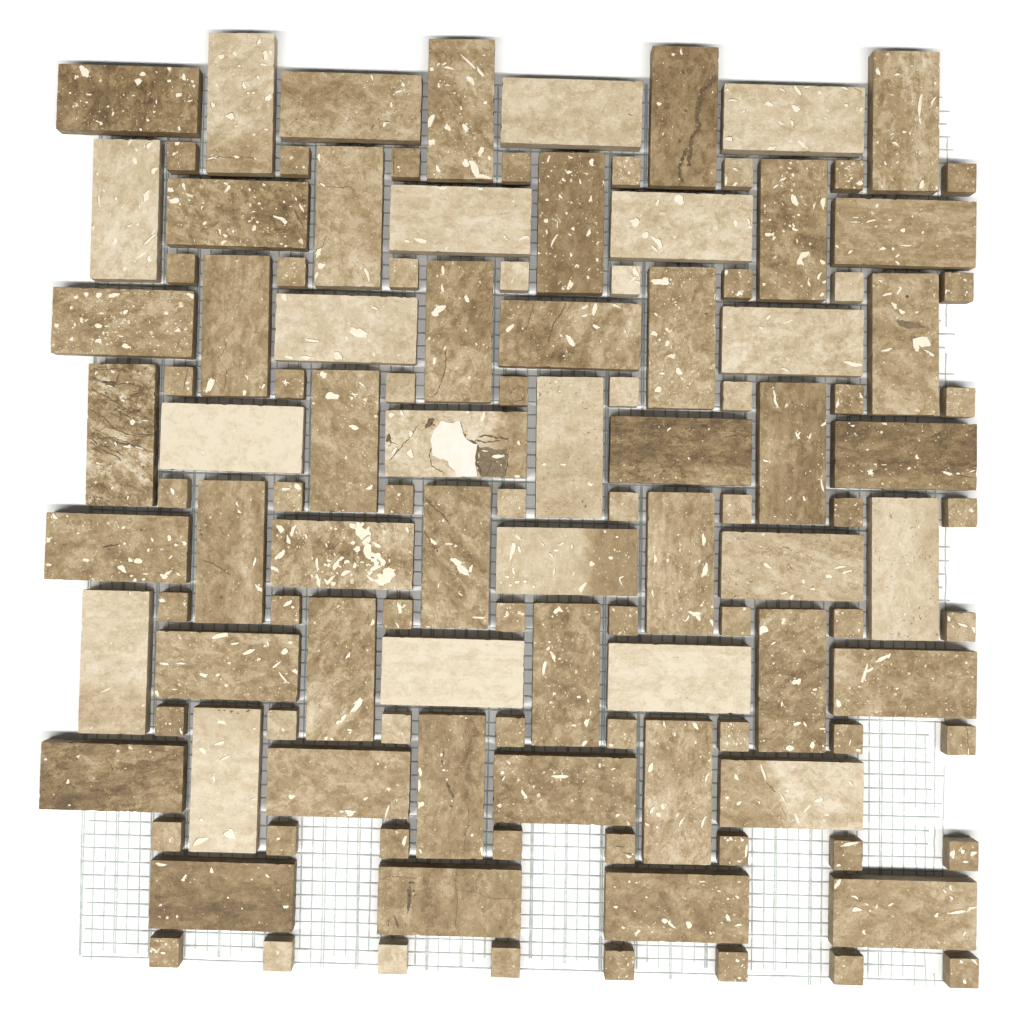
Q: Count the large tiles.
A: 59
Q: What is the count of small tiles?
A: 64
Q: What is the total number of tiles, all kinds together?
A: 123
